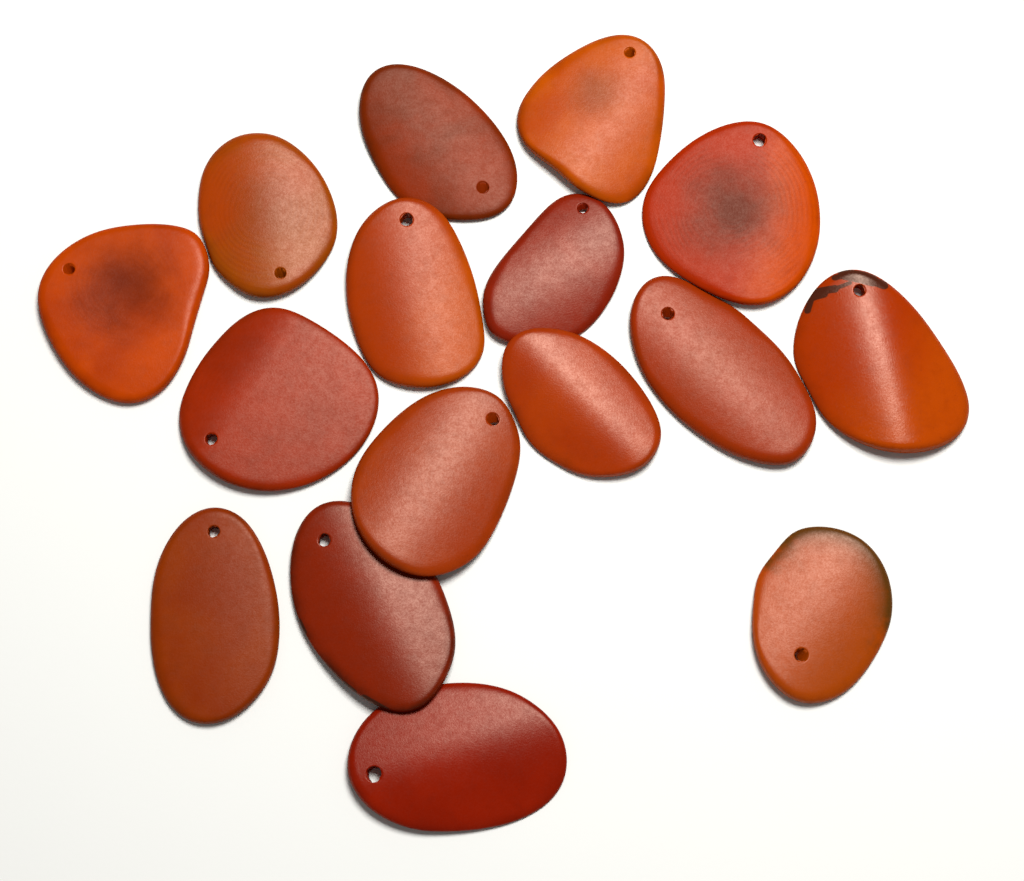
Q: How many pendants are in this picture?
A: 16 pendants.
